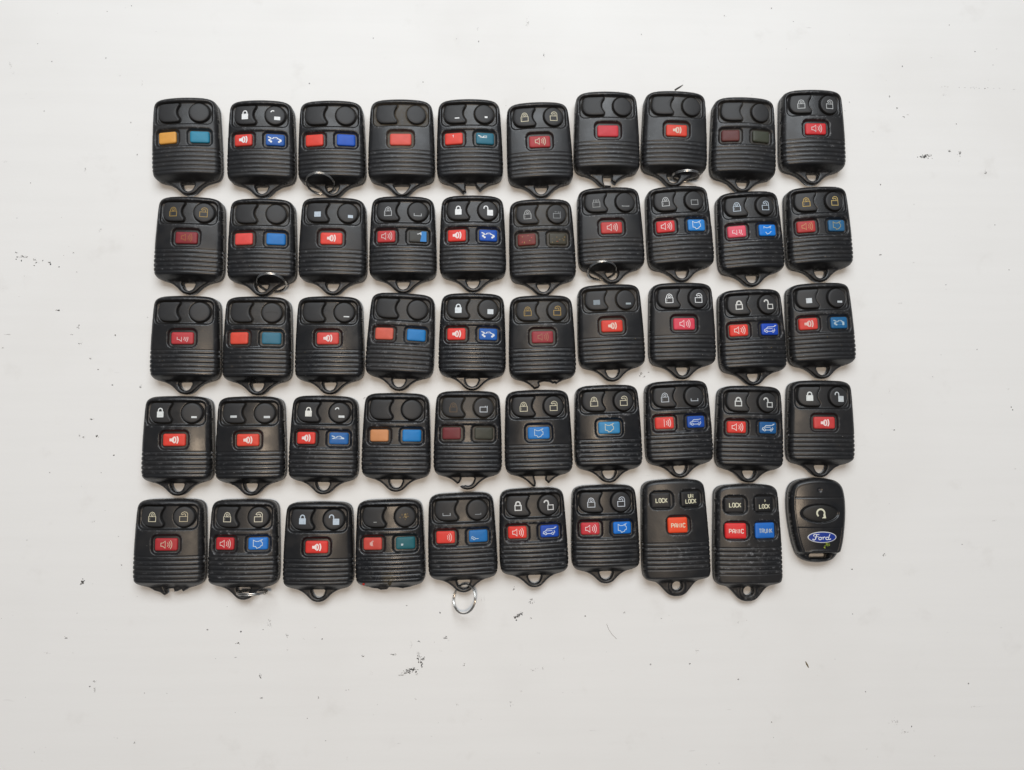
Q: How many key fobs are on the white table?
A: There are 50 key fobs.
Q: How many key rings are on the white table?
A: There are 6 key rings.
